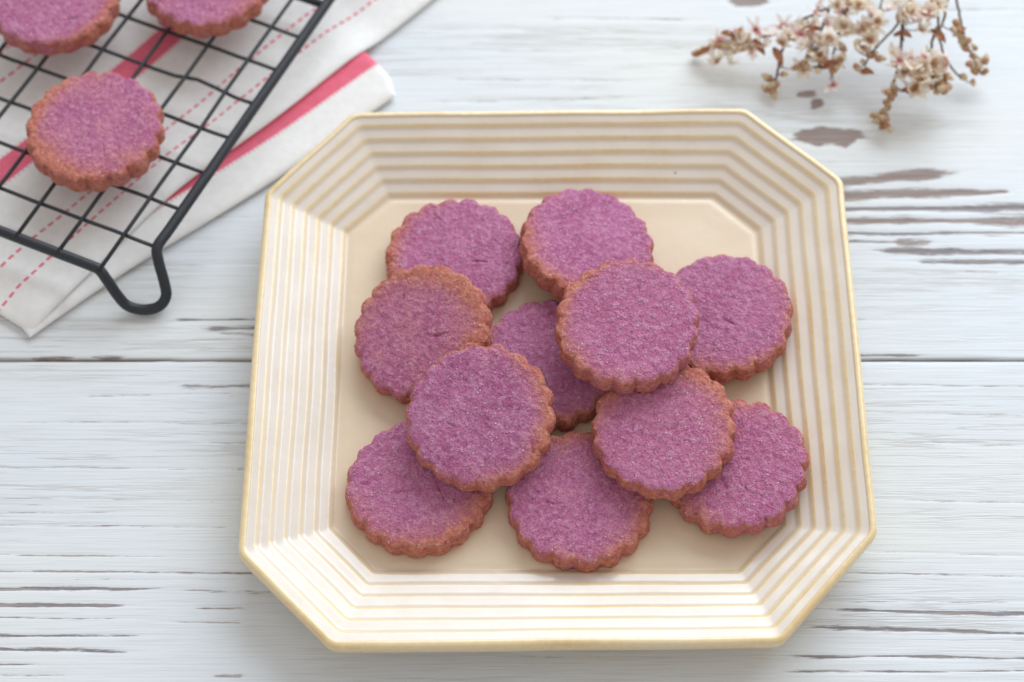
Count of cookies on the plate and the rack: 14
